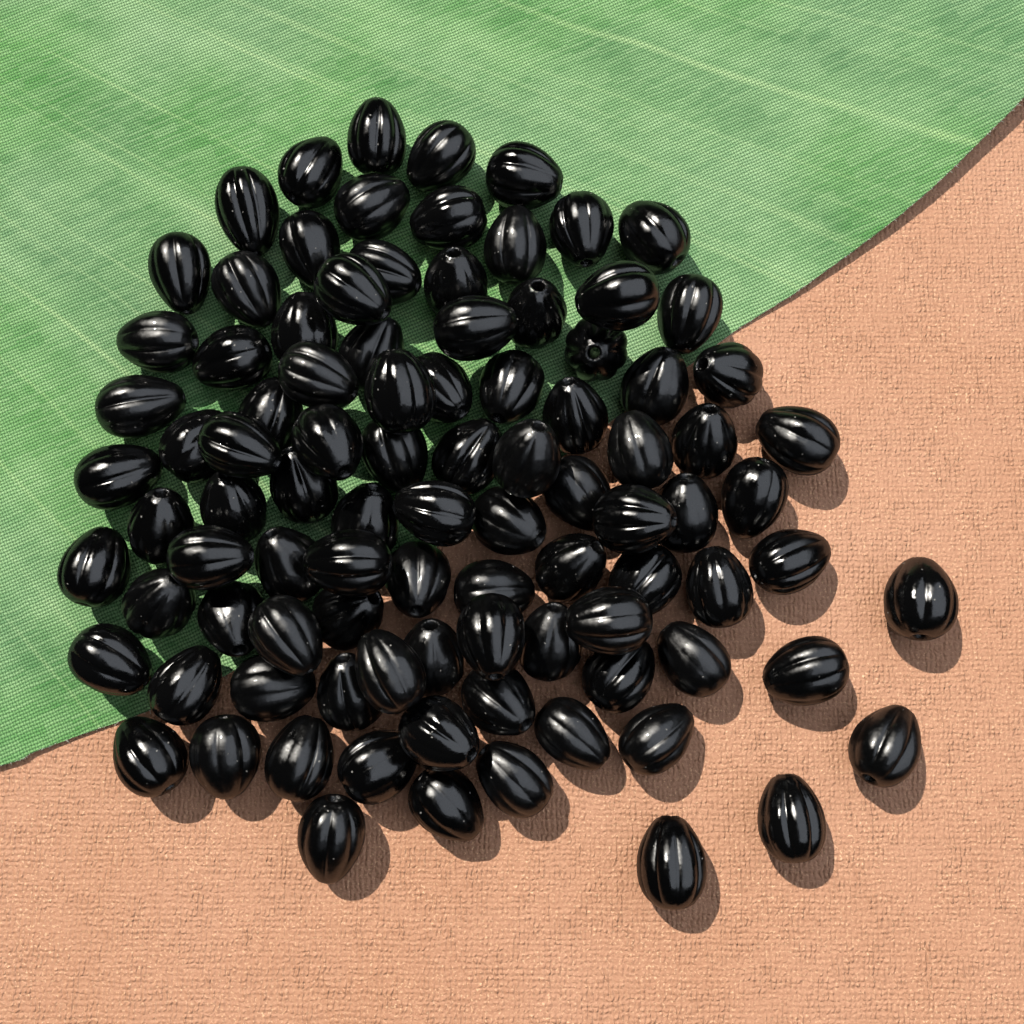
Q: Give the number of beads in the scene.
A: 95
